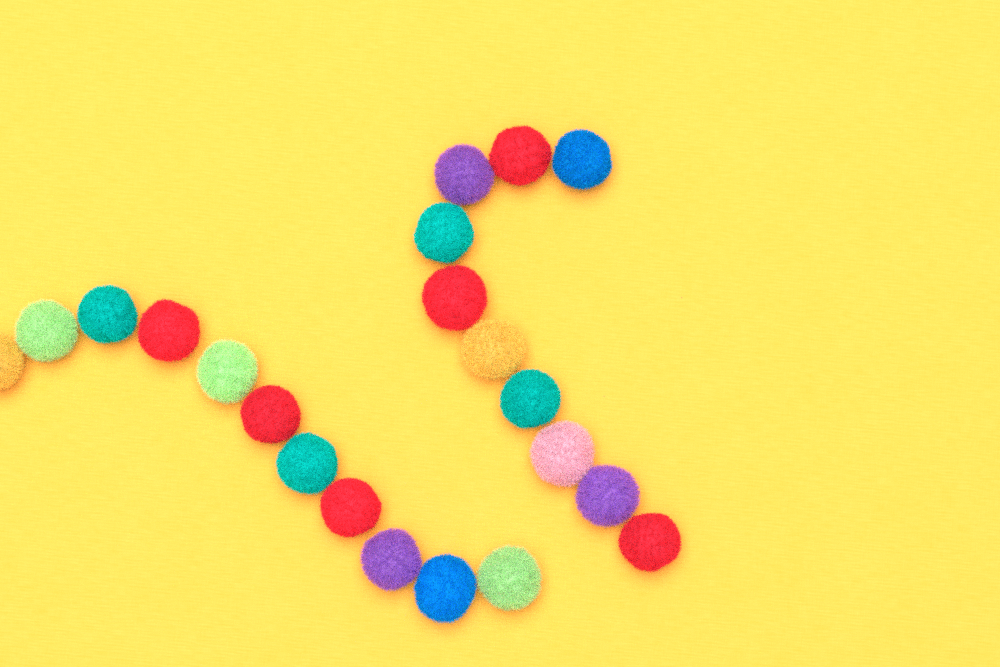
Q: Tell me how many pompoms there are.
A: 21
